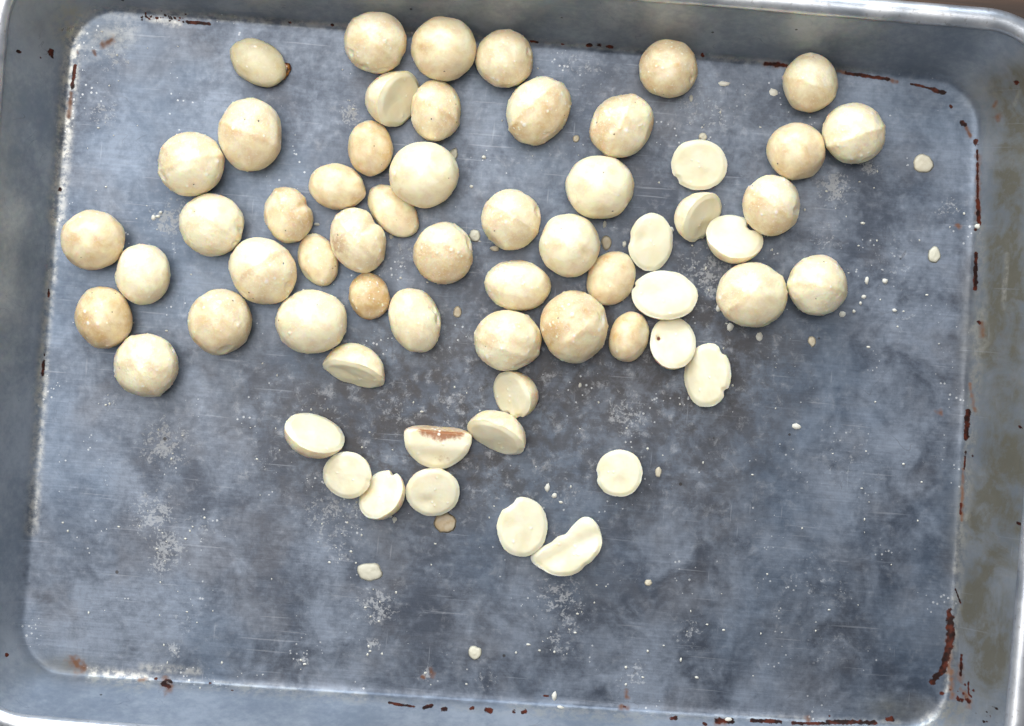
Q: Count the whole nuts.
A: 42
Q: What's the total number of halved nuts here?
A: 19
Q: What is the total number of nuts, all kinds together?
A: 61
